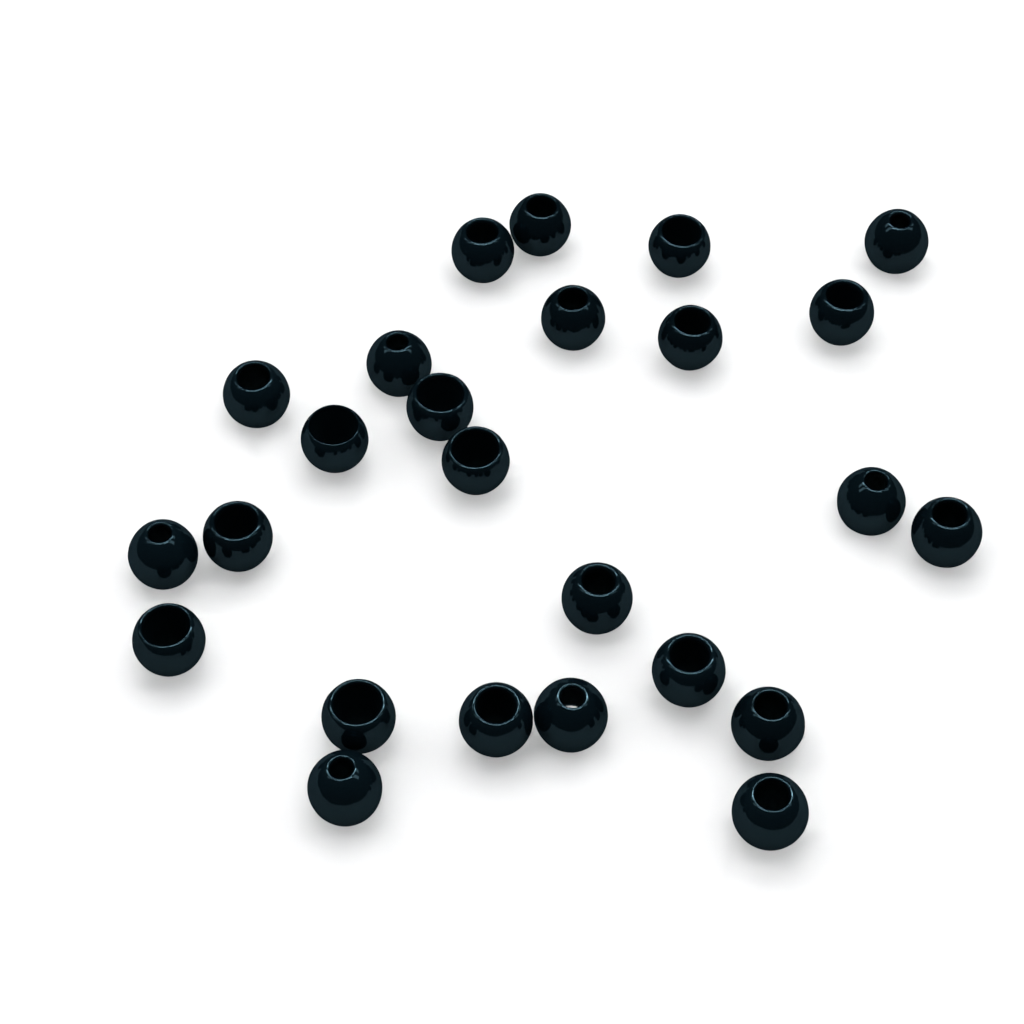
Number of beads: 25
